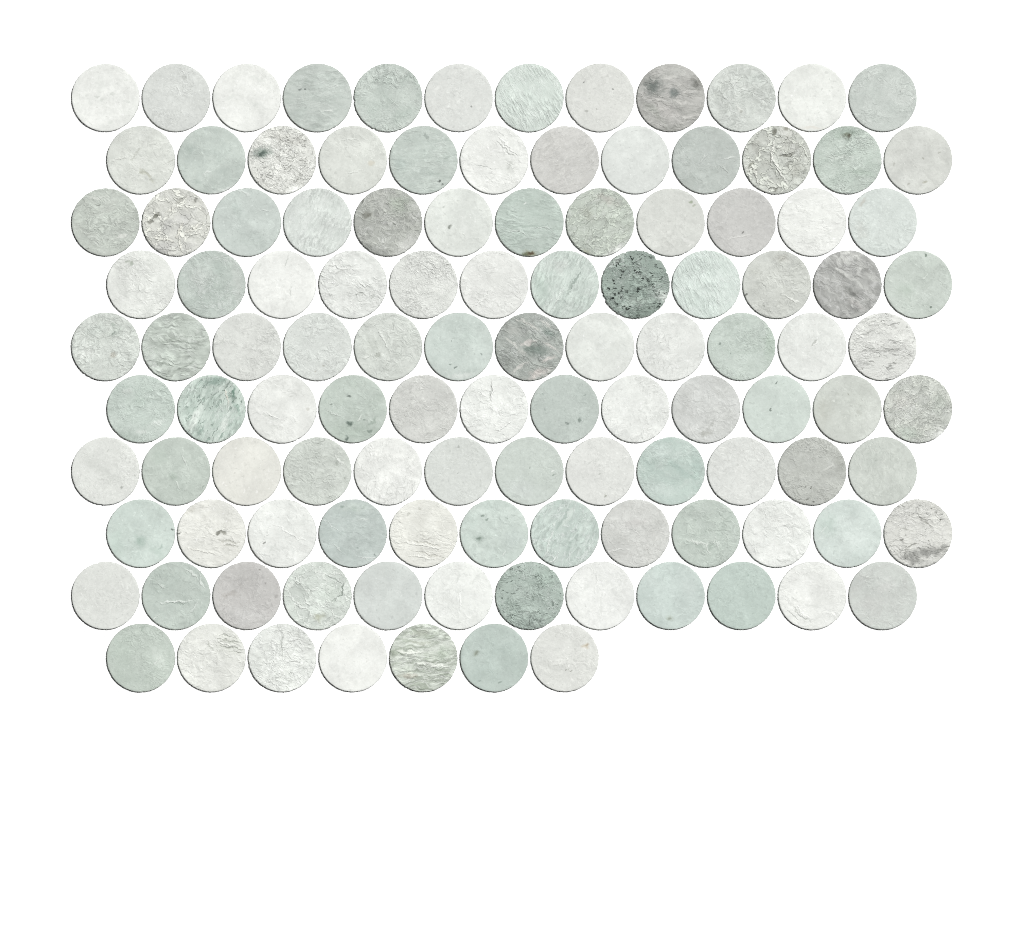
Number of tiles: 115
